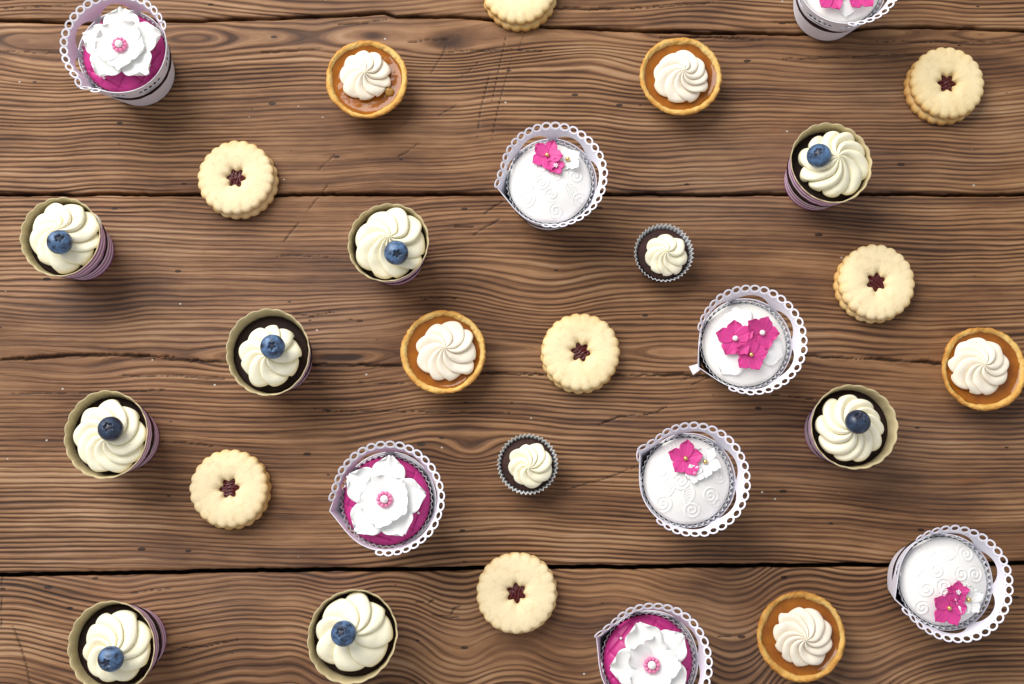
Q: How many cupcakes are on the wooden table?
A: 18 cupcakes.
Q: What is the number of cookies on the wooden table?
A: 7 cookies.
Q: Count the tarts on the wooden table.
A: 5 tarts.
